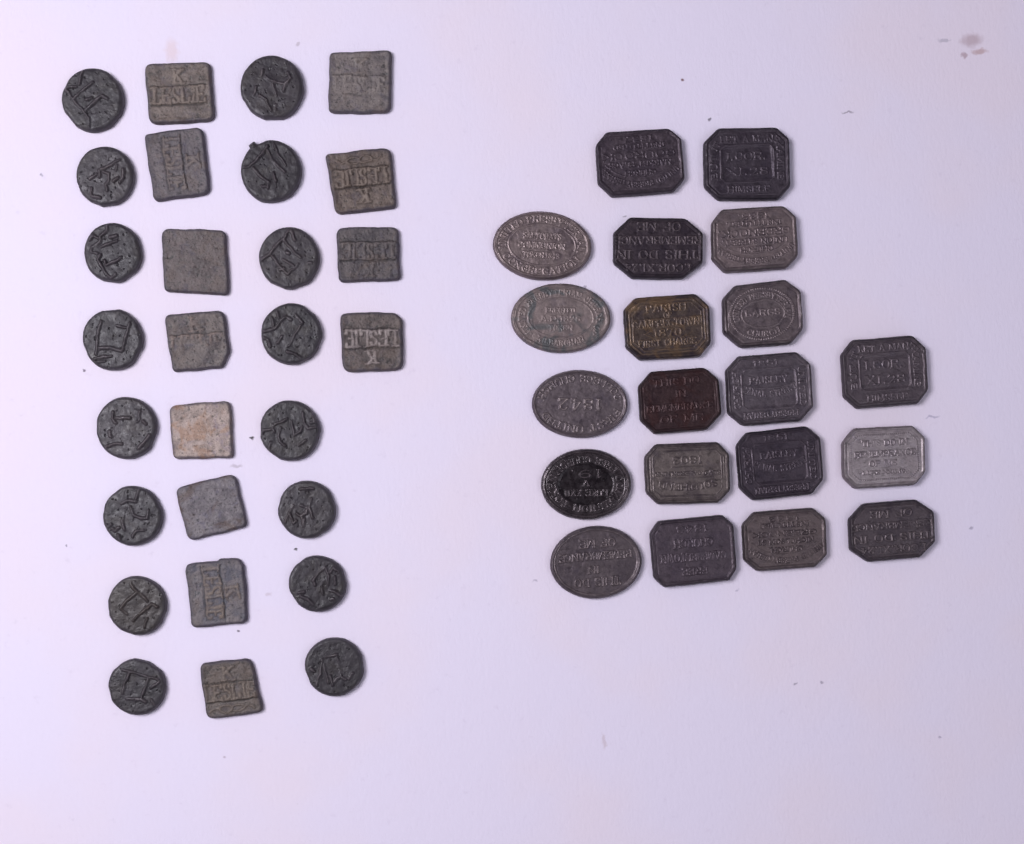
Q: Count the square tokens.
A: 12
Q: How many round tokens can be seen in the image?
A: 16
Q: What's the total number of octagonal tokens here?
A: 15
